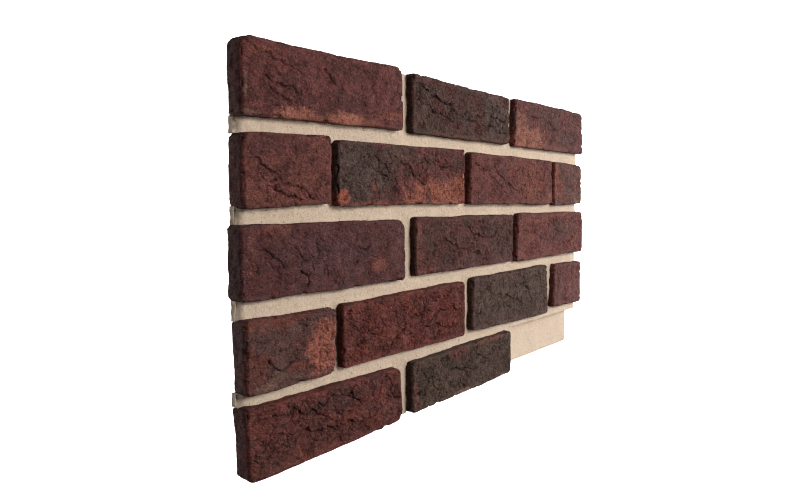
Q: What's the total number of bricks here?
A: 16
